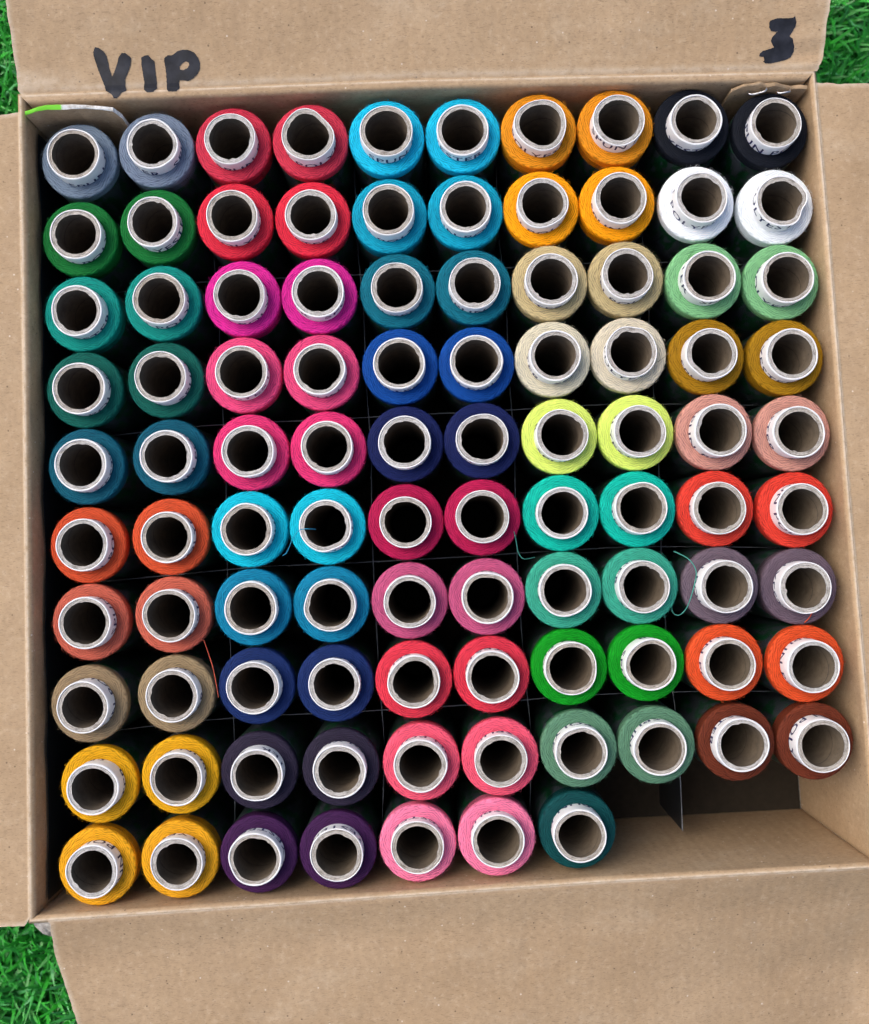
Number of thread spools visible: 97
